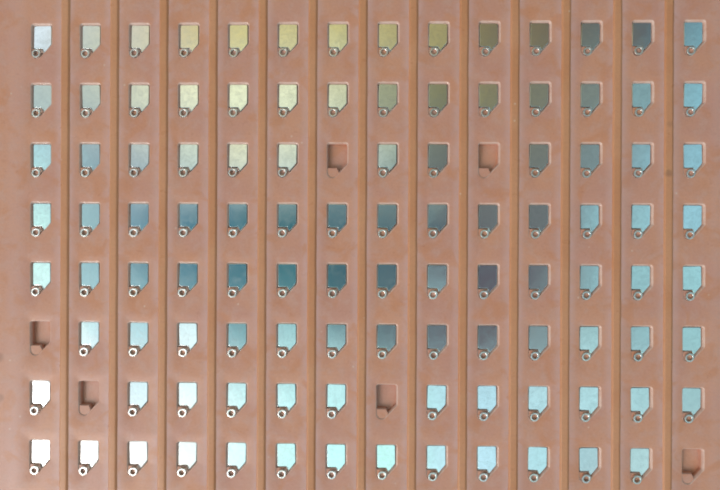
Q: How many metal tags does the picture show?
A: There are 106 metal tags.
